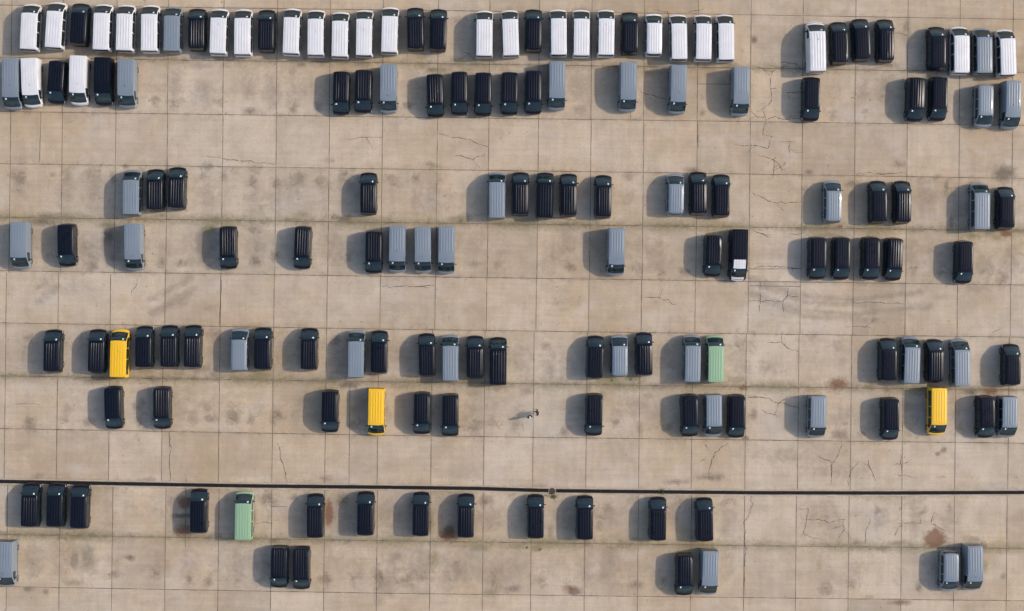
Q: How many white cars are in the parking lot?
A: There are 26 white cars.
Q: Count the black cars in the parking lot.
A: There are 87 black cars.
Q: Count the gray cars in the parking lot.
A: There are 36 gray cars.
